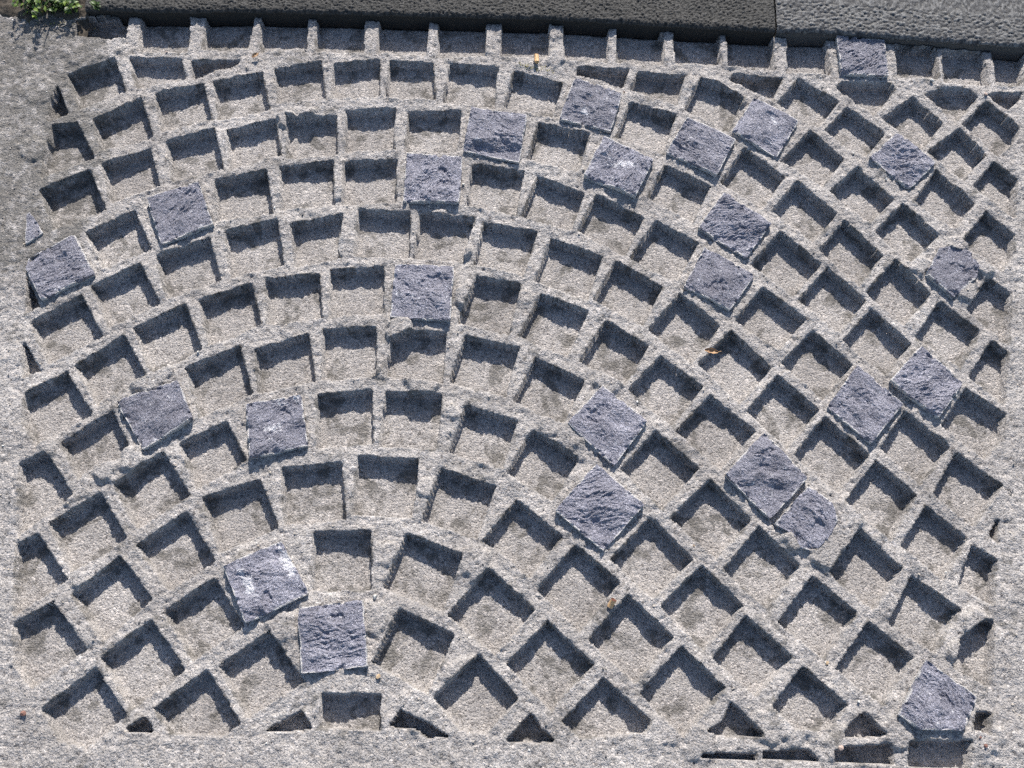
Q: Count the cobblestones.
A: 26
